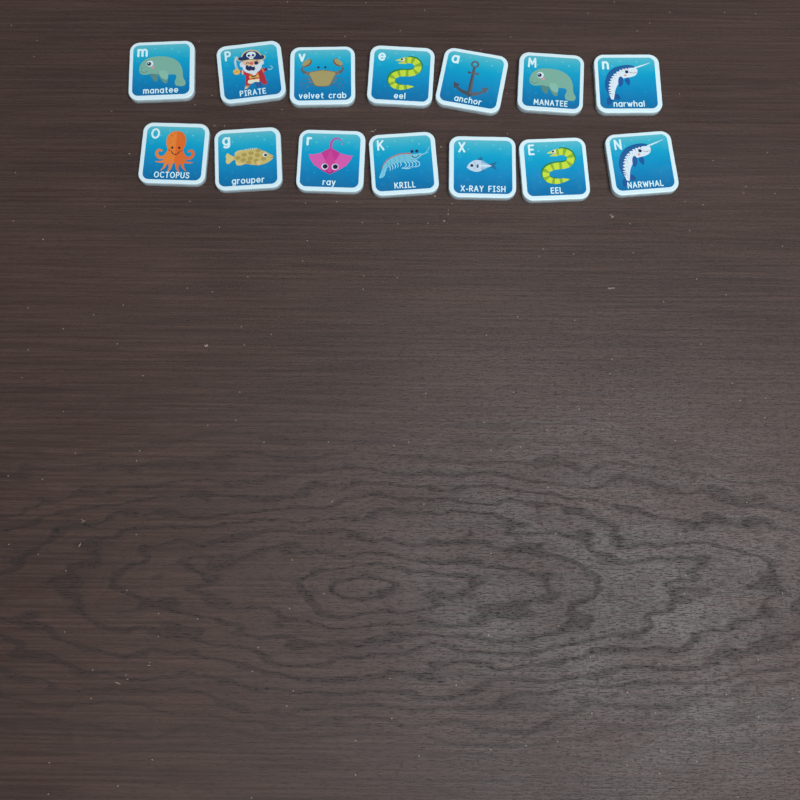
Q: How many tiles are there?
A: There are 14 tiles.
